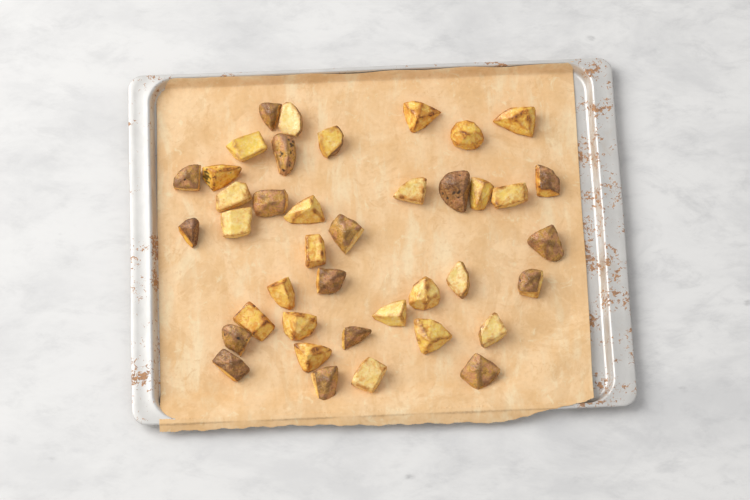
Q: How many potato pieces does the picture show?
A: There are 40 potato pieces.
